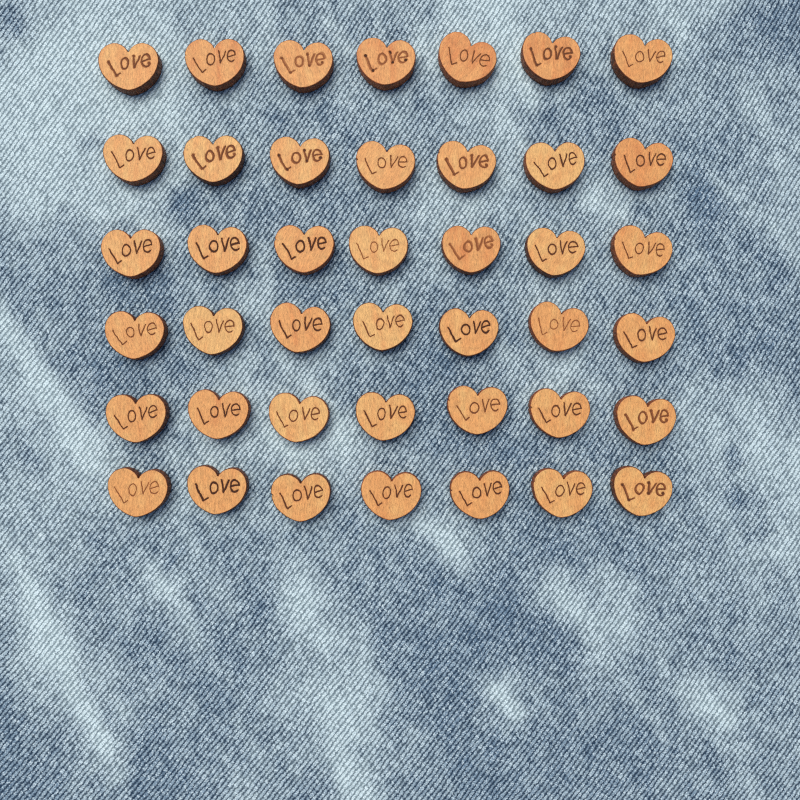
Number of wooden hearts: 42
